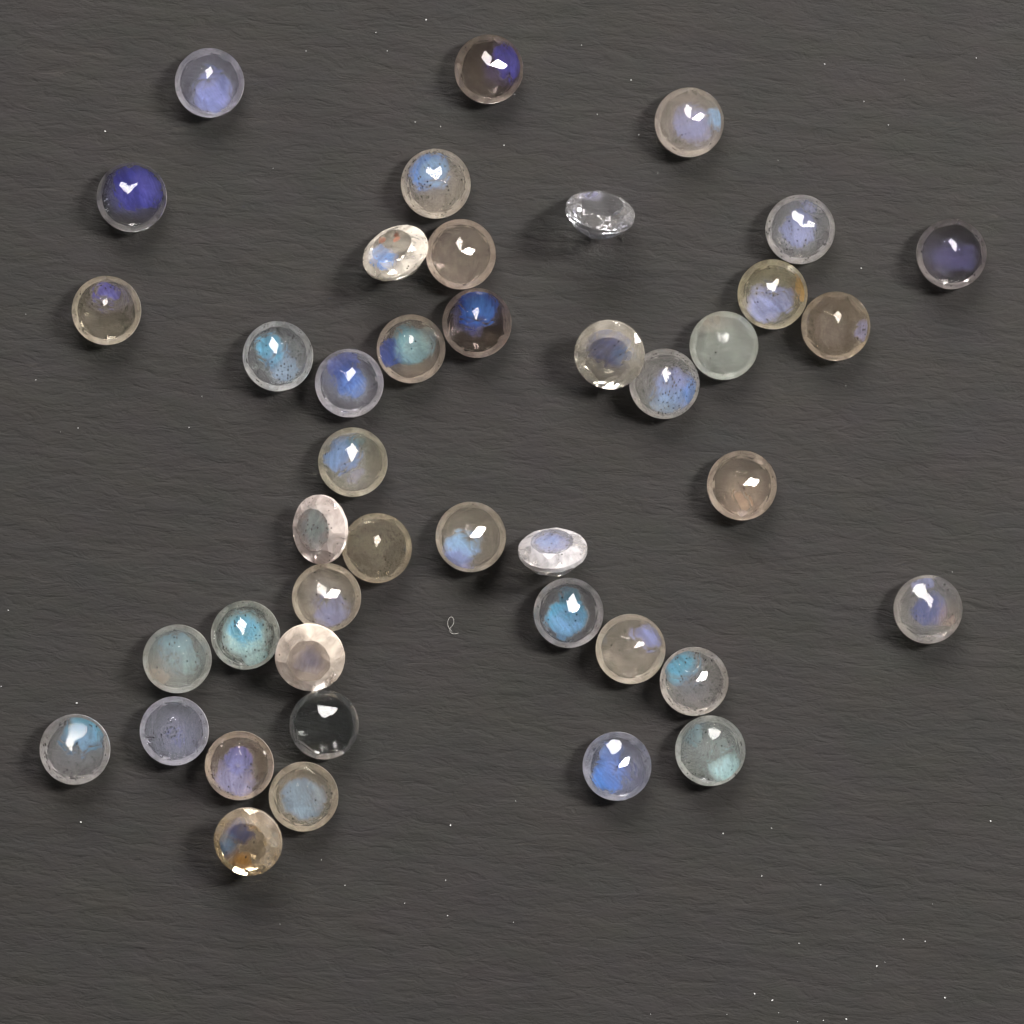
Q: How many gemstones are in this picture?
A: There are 42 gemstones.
